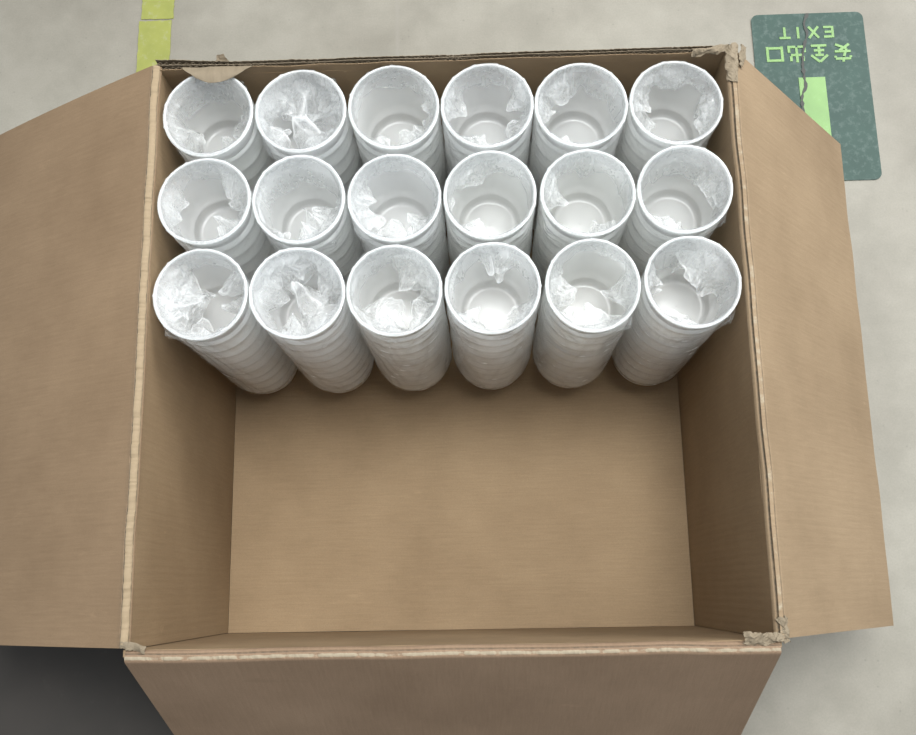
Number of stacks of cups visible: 18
